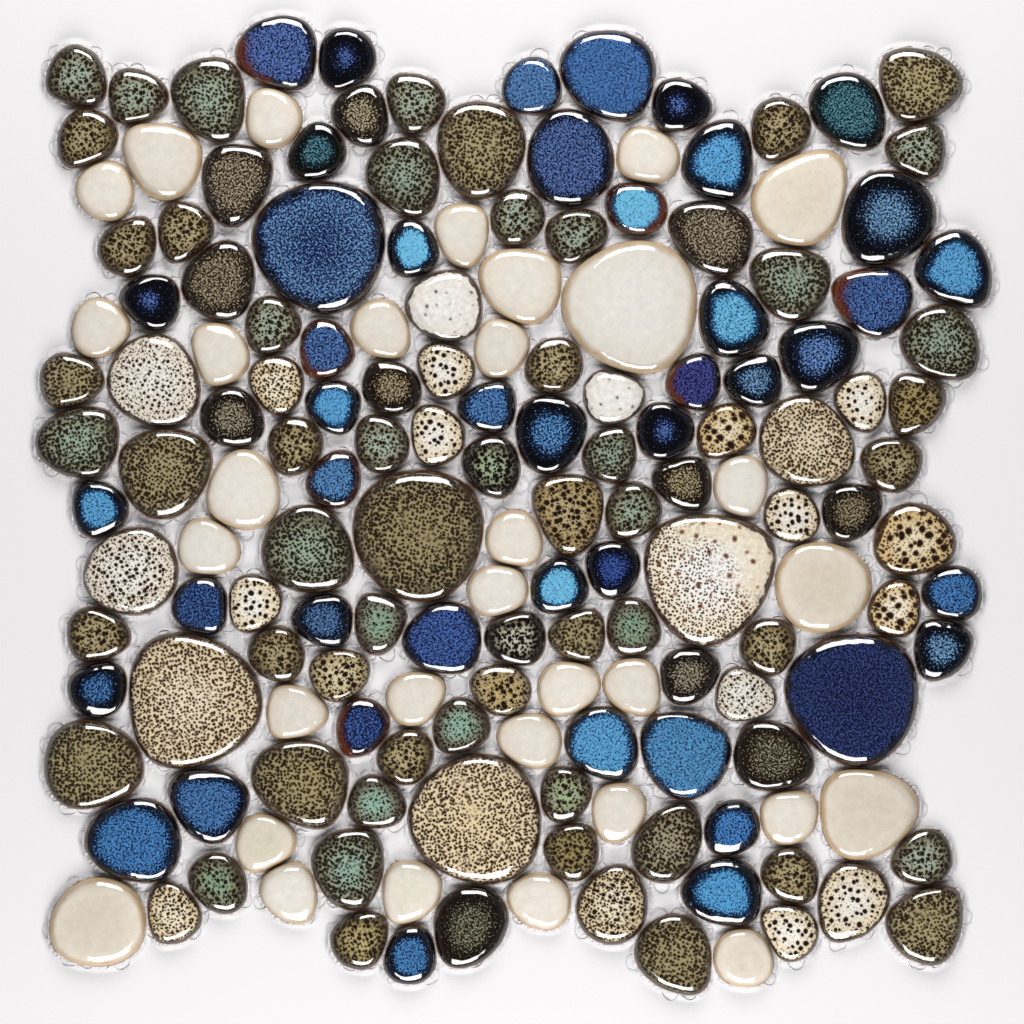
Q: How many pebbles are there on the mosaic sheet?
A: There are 164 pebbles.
